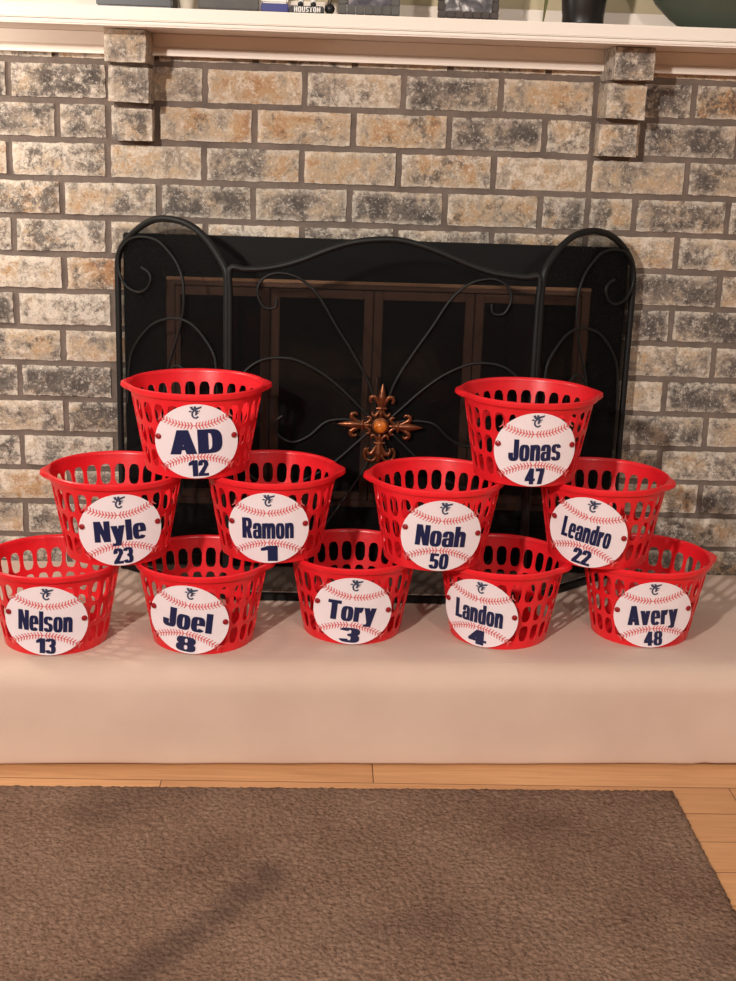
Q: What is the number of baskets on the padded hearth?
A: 11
